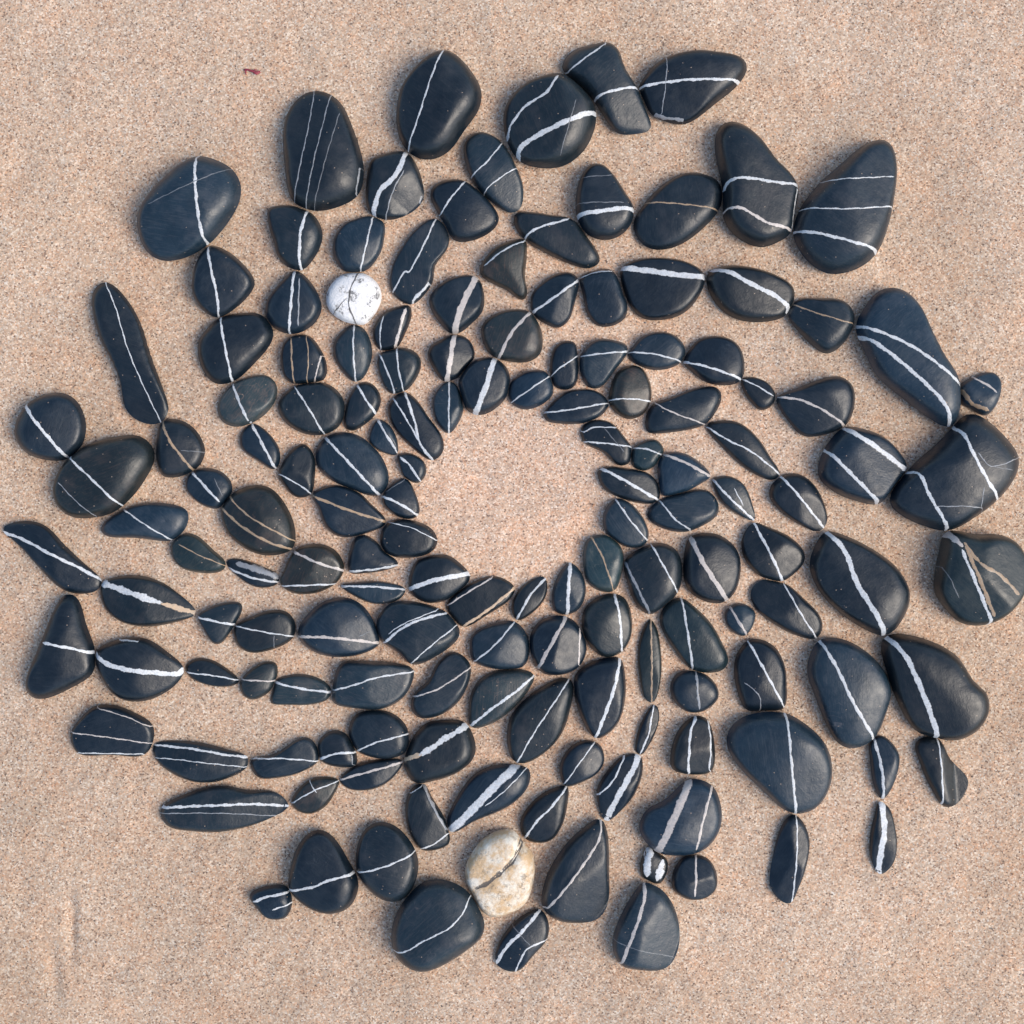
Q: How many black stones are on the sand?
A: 150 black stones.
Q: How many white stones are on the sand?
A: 2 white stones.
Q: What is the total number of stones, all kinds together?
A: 152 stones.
